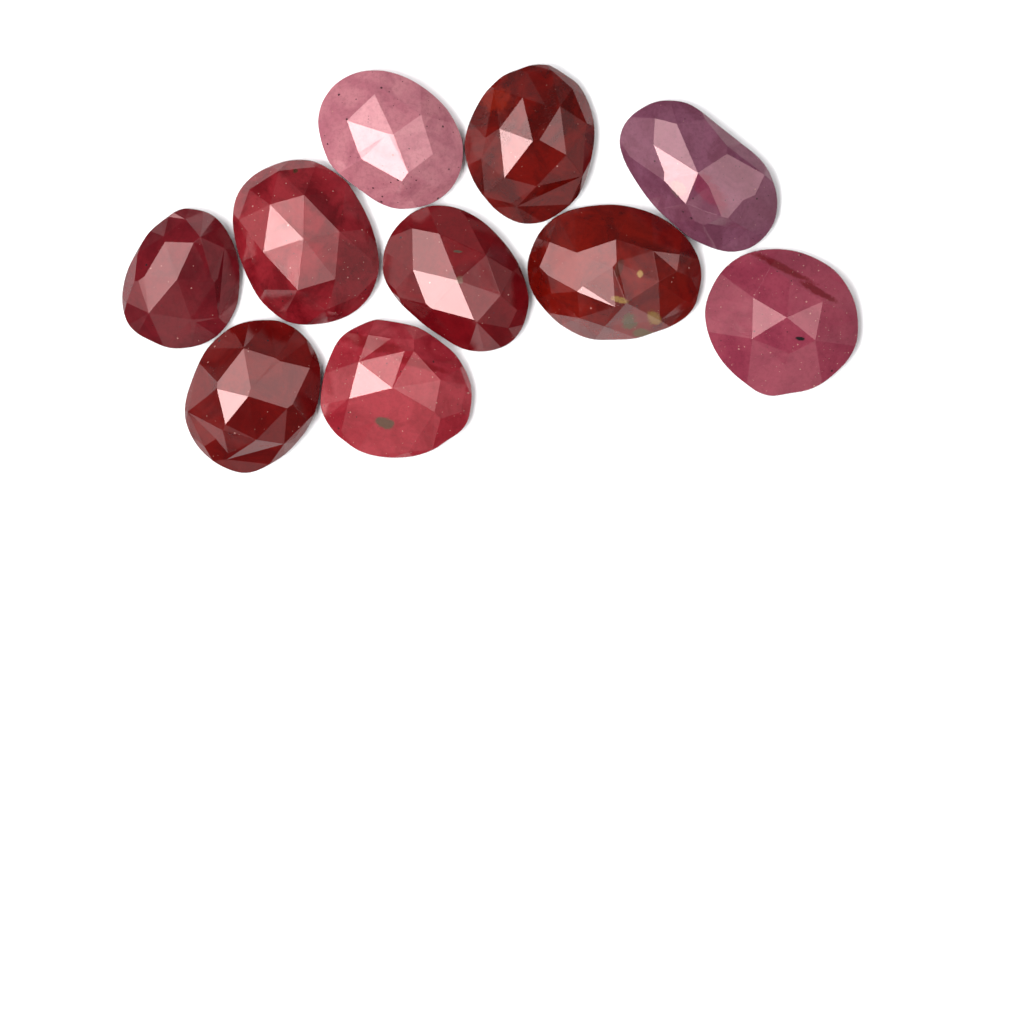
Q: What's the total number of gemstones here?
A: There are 10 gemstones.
